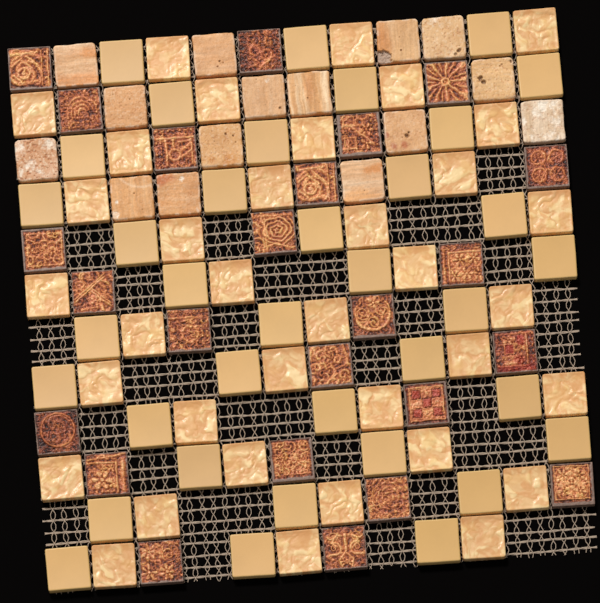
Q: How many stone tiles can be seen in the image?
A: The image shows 15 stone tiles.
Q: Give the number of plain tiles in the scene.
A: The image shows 36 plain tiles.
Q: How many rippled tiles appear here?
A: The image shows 36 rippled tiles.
